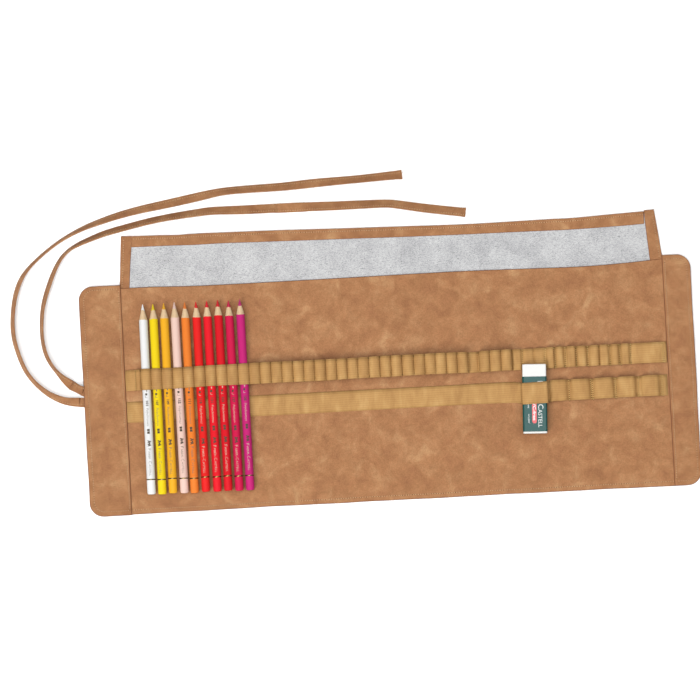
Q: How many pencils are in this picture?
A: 10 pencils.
